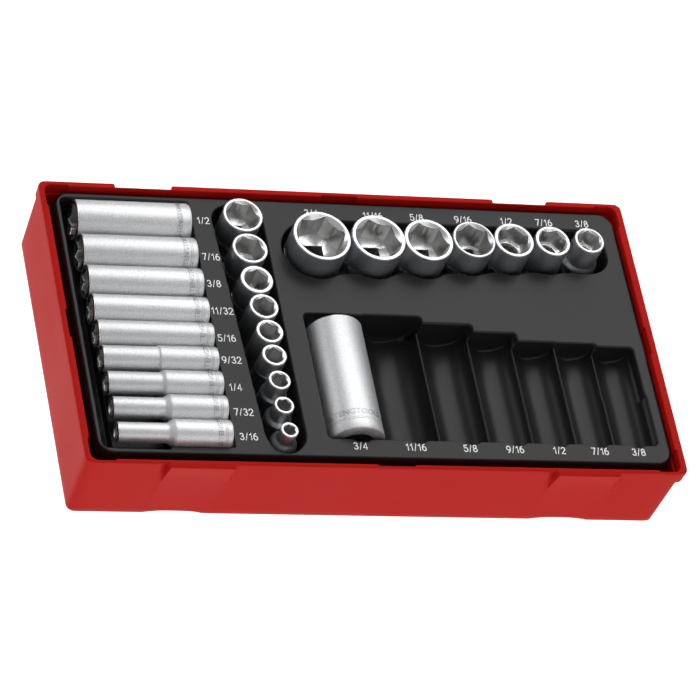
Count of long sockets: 10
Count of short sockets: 16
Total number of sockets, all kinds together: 26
